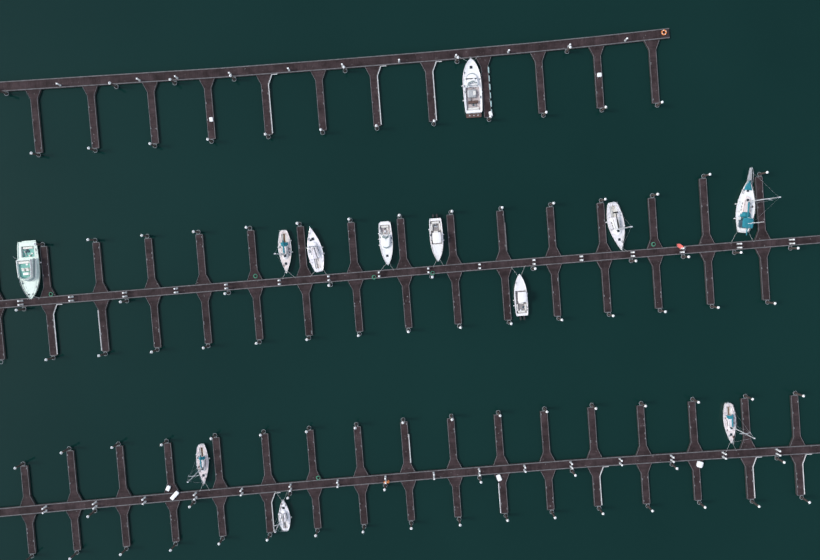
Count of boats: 12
